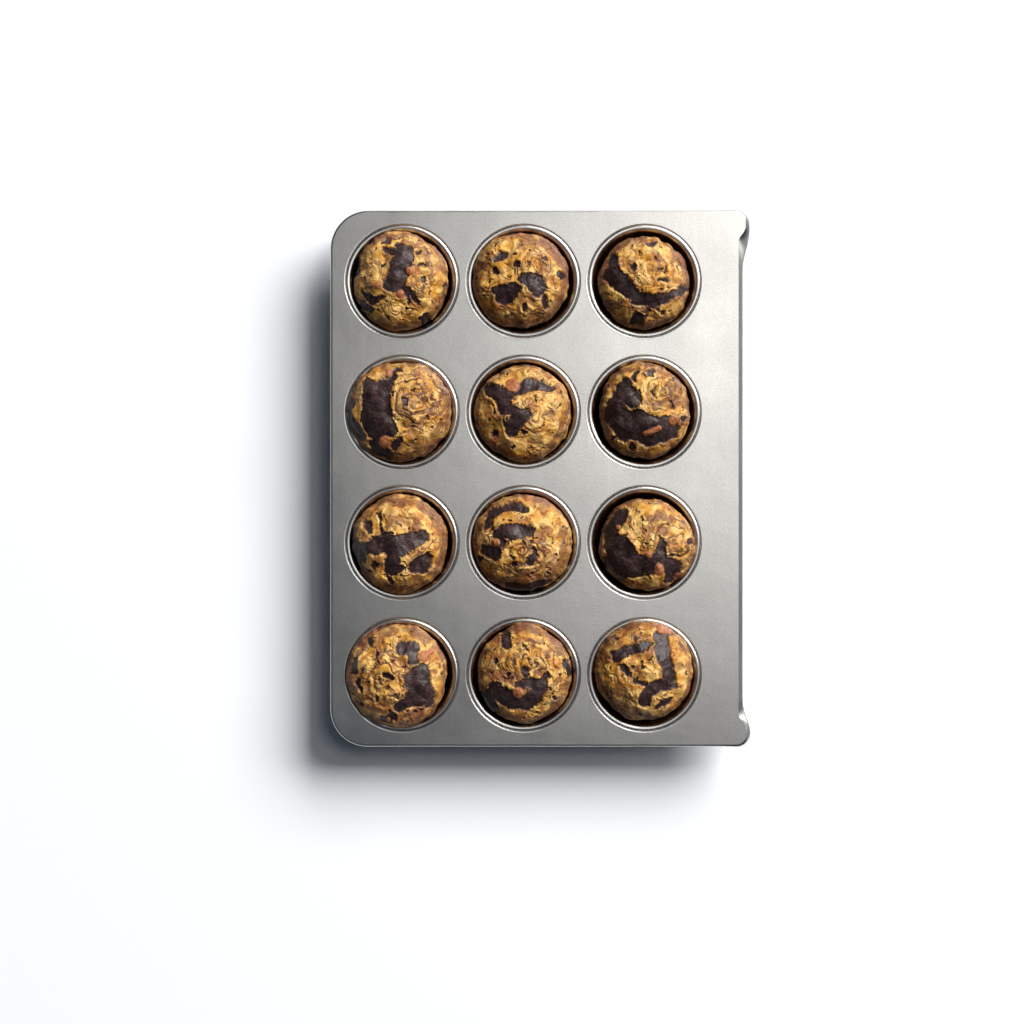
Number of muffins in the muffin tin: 12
